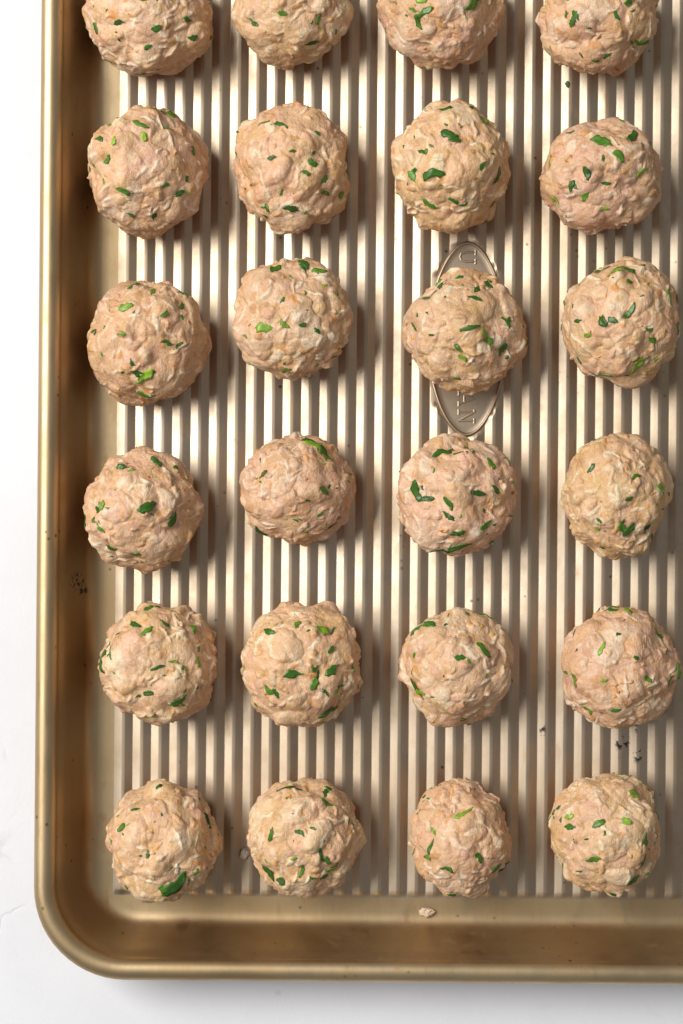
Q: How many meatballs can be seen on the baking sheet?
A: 24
